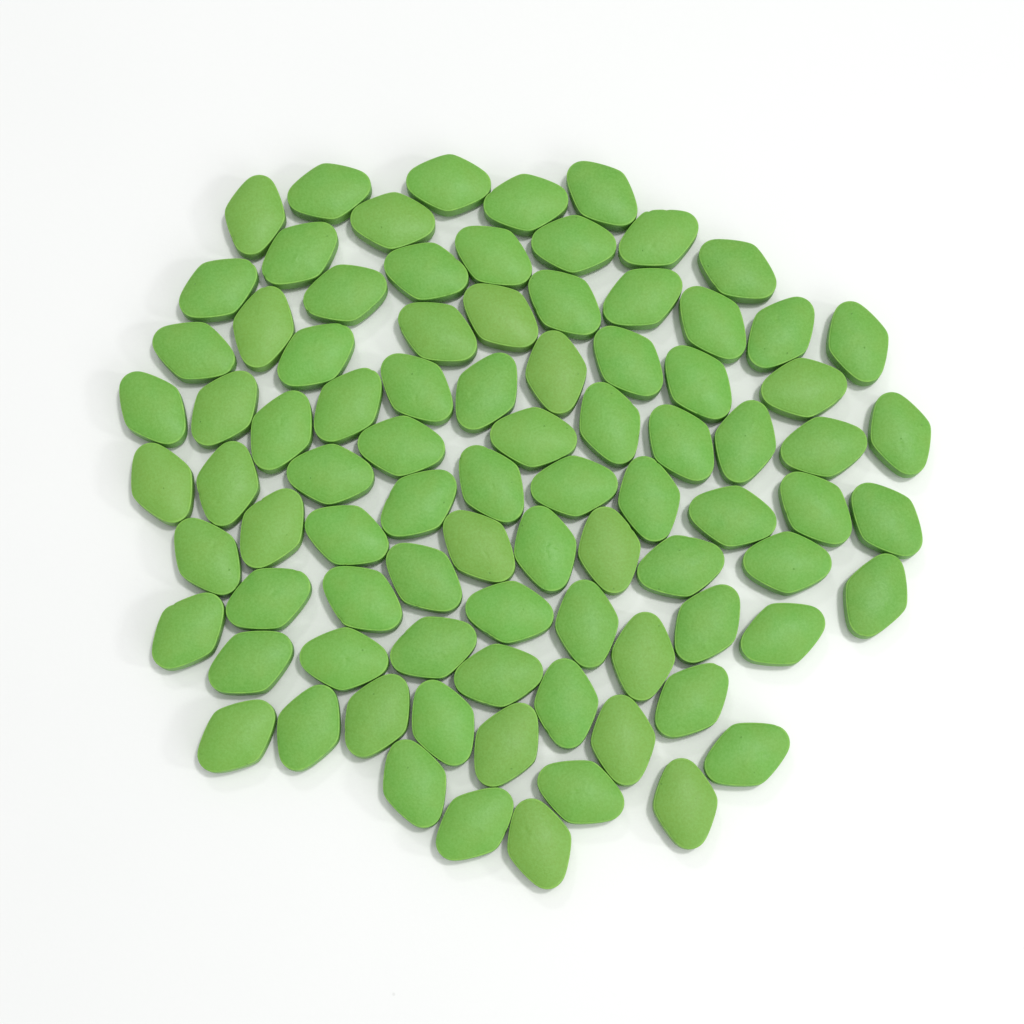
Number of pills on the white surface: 87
